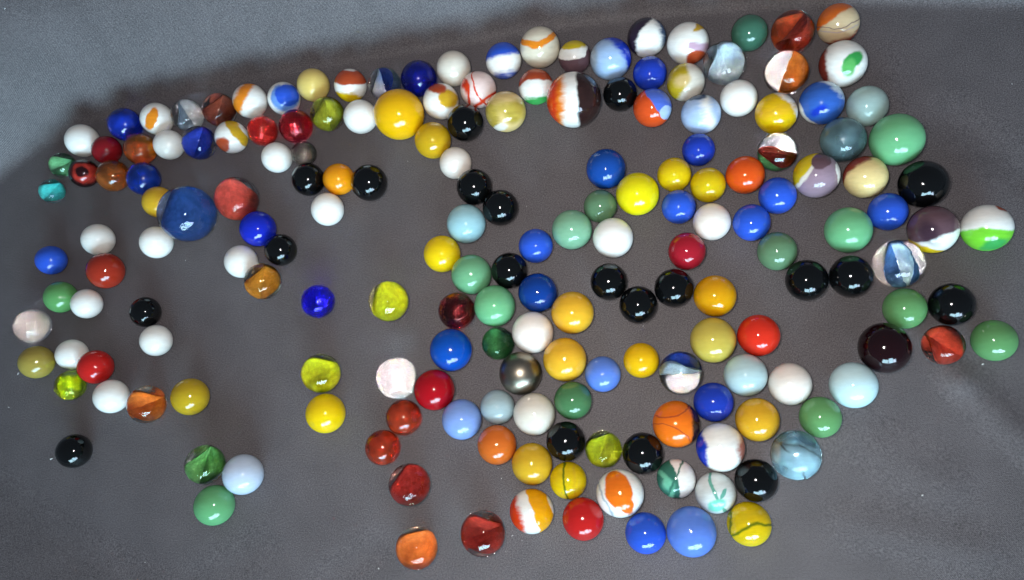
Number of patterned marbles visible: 47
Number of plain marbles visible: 139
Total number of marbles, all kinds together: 186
